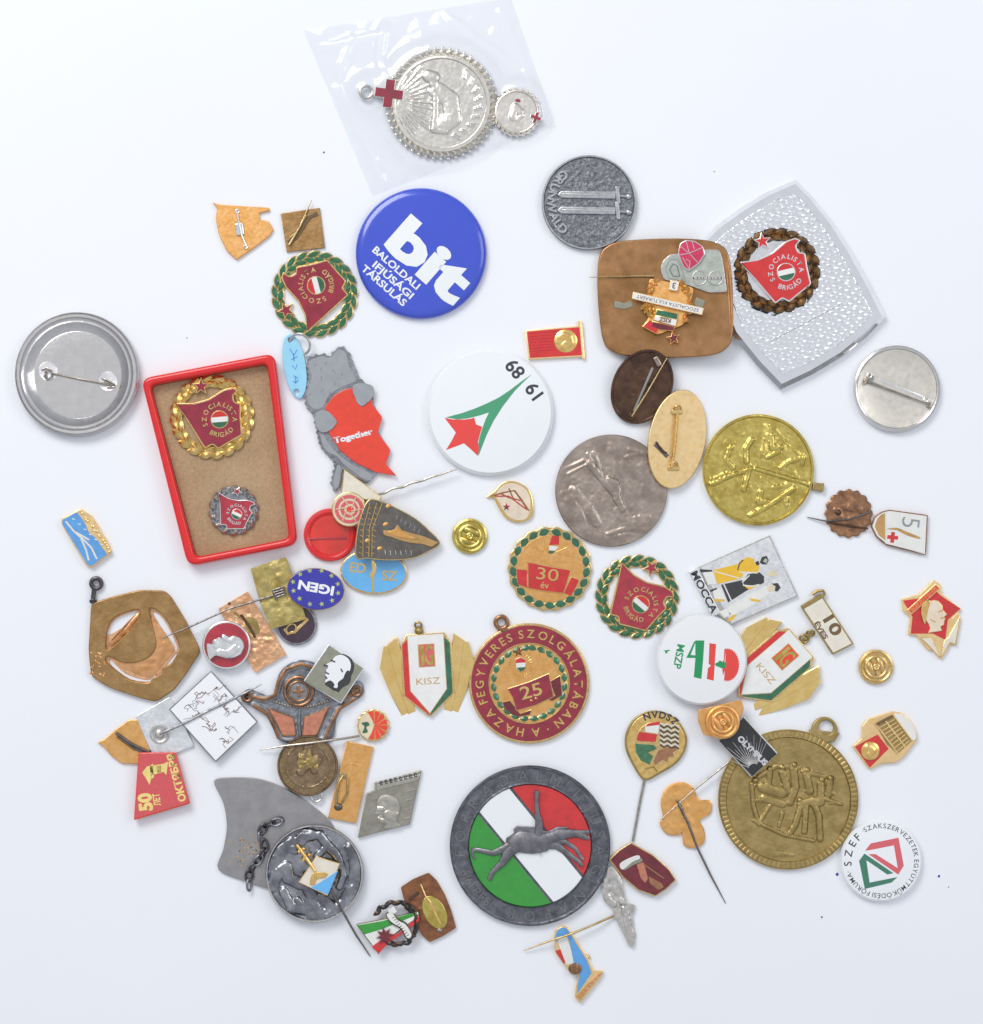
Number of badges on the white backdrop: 68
